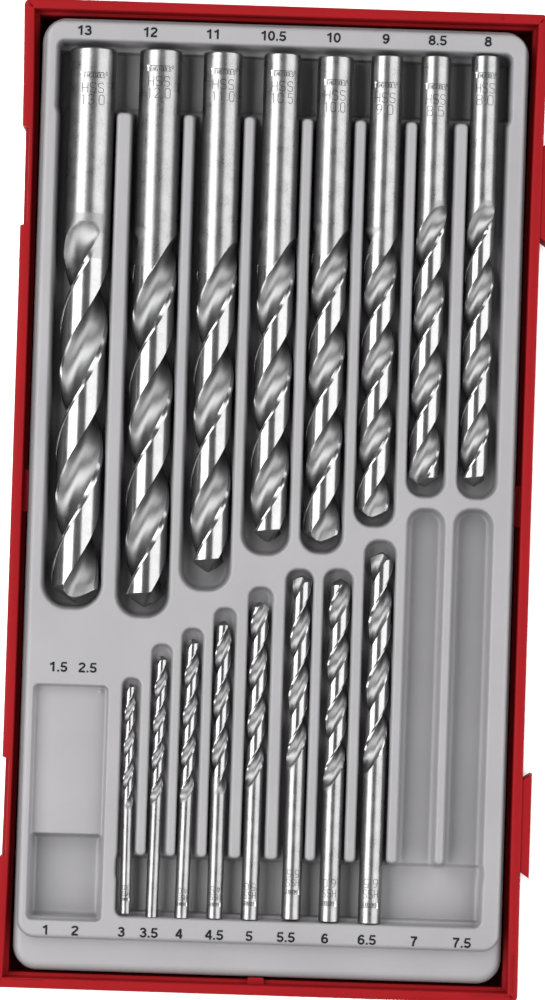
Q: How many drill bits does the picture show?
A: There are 16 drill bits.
